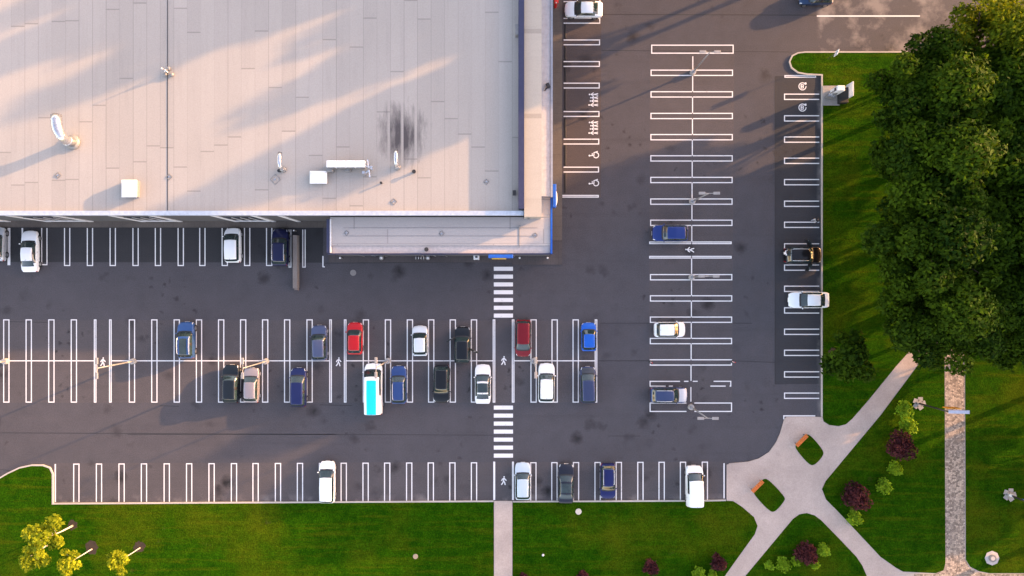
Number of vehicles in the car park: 32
